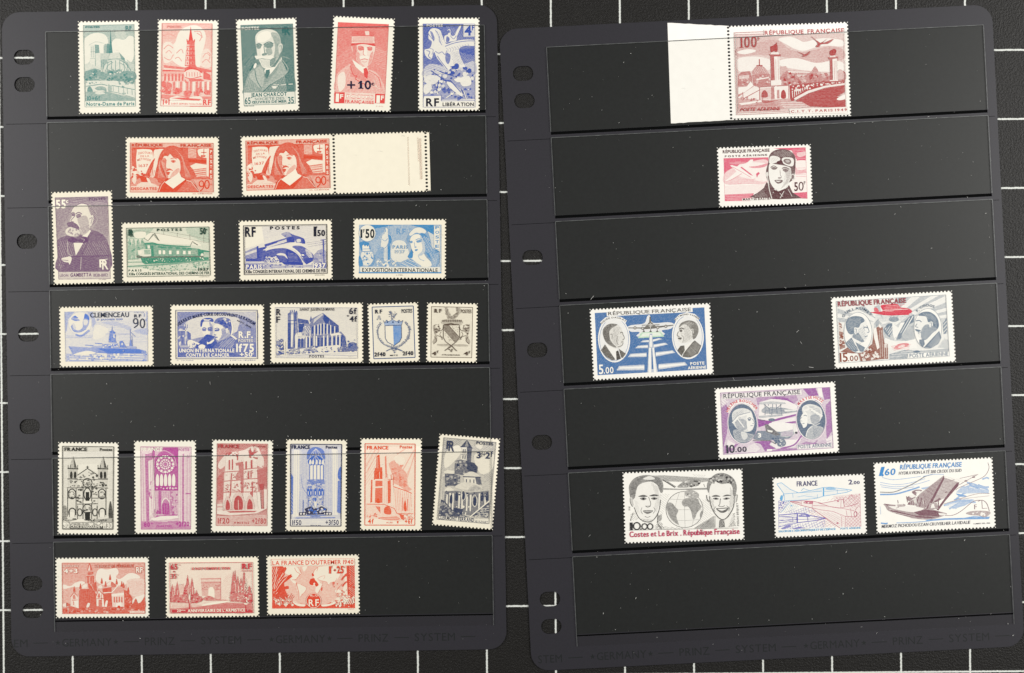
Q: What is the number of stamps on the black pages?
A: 33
